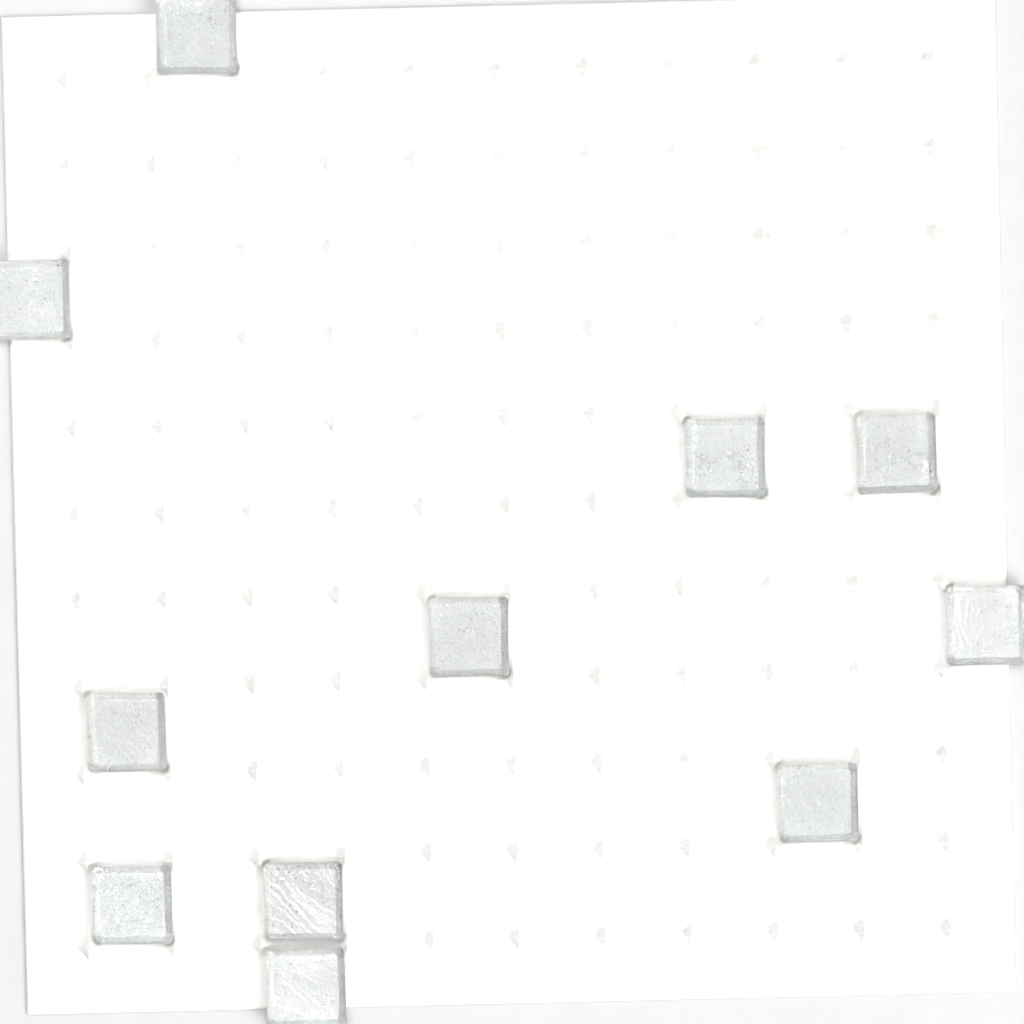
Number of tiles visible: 11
